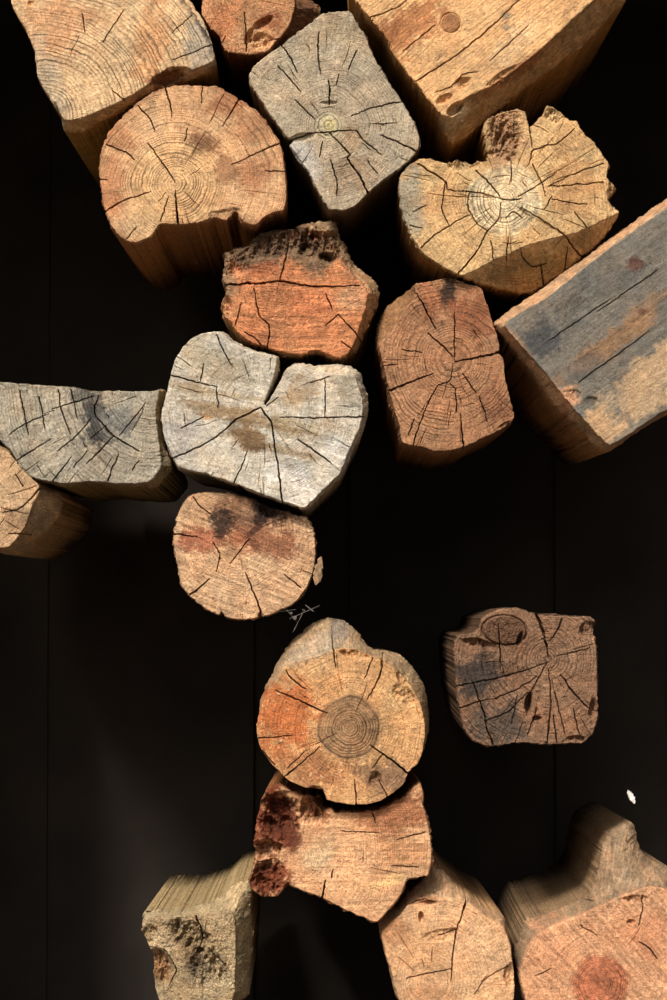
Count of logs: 19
